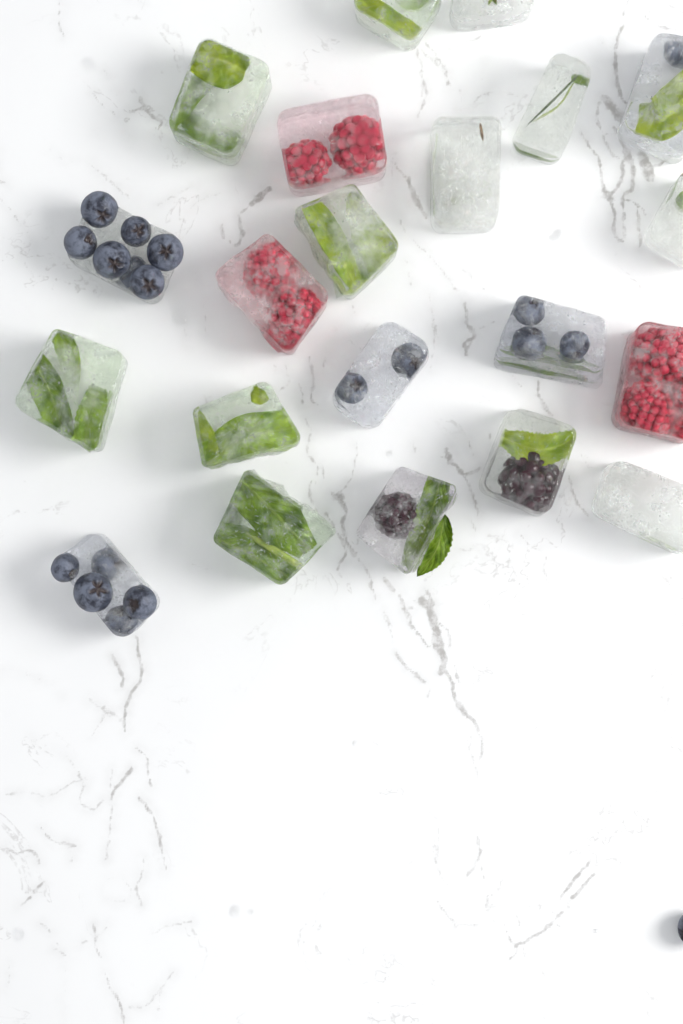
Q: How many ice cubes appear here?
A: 21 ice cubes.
